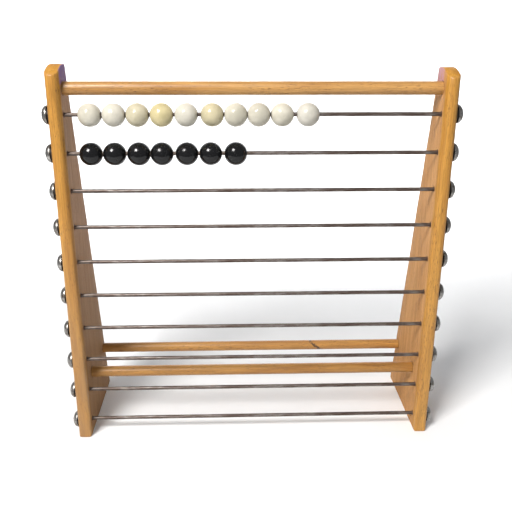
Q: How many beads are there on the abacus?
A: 17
